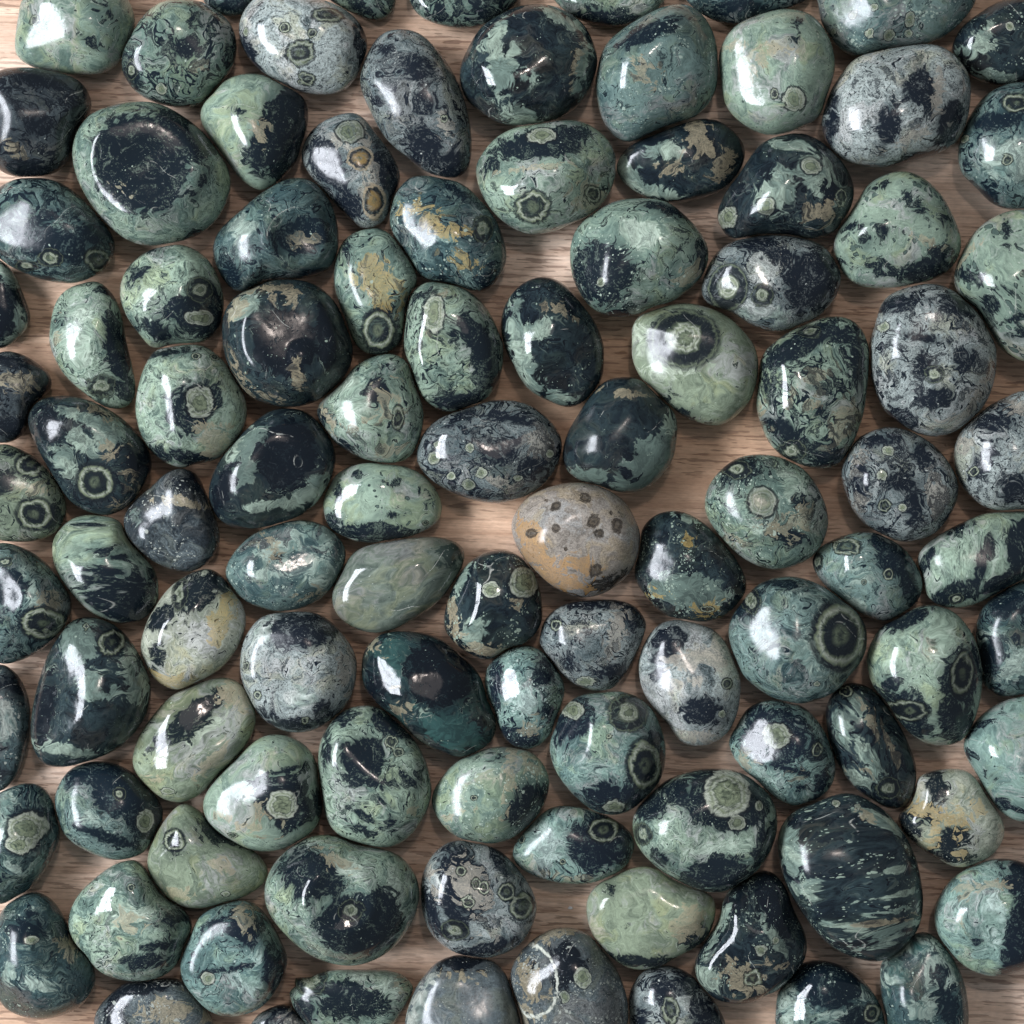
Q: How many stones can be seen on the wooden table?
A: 104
